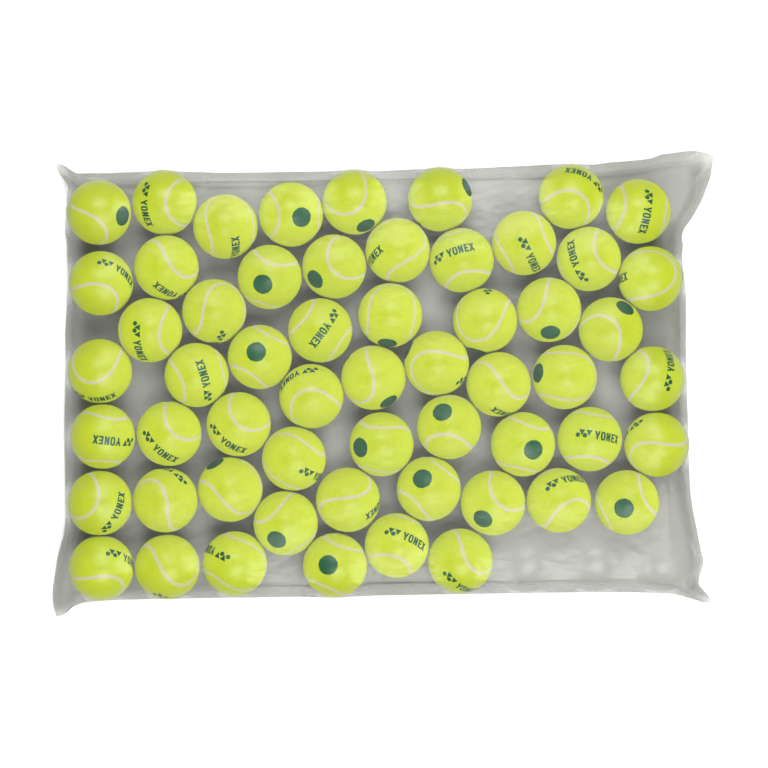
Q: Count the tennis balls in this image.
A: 57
